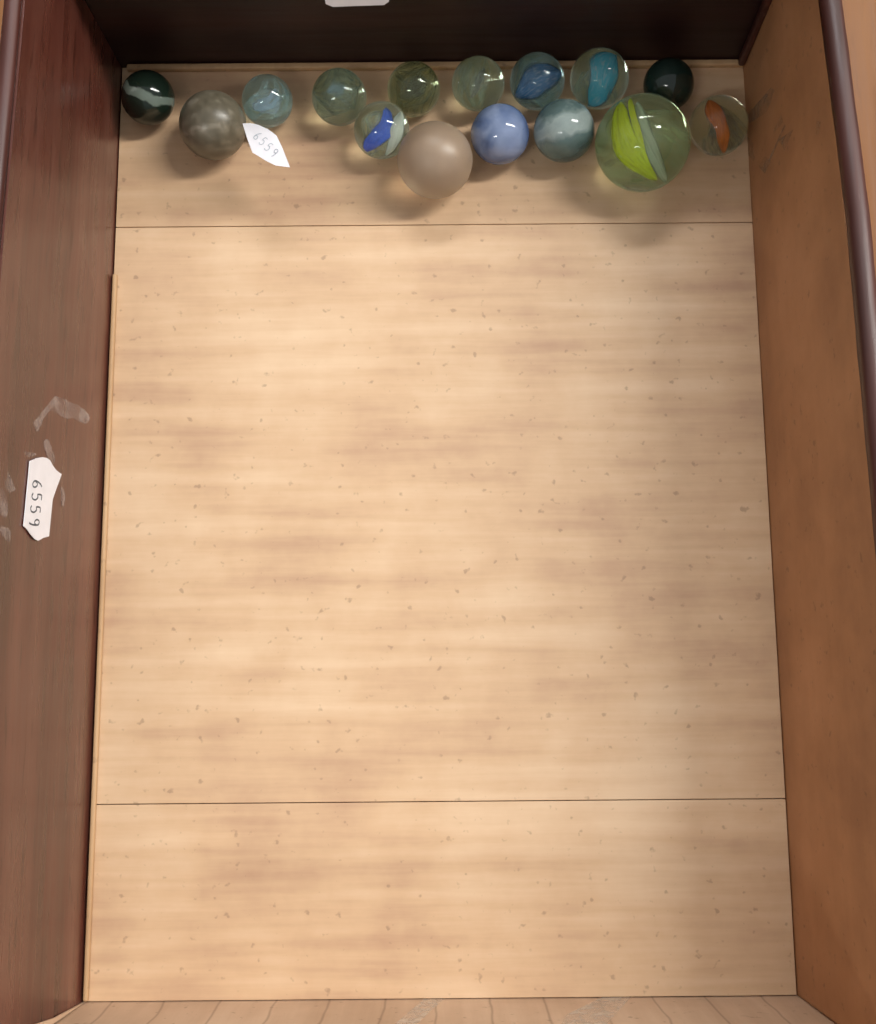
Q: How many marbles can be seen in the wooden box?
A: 15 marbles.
